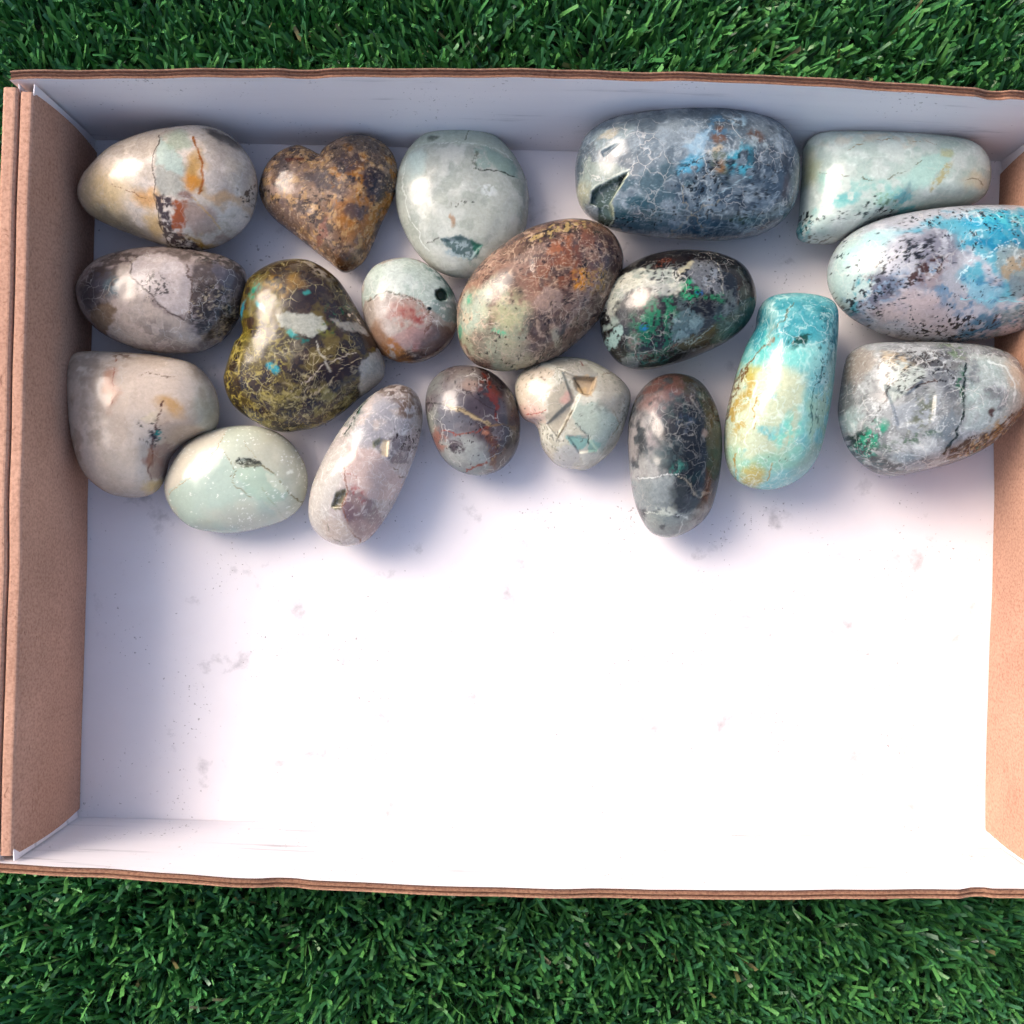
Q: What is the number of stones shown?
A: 19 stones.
